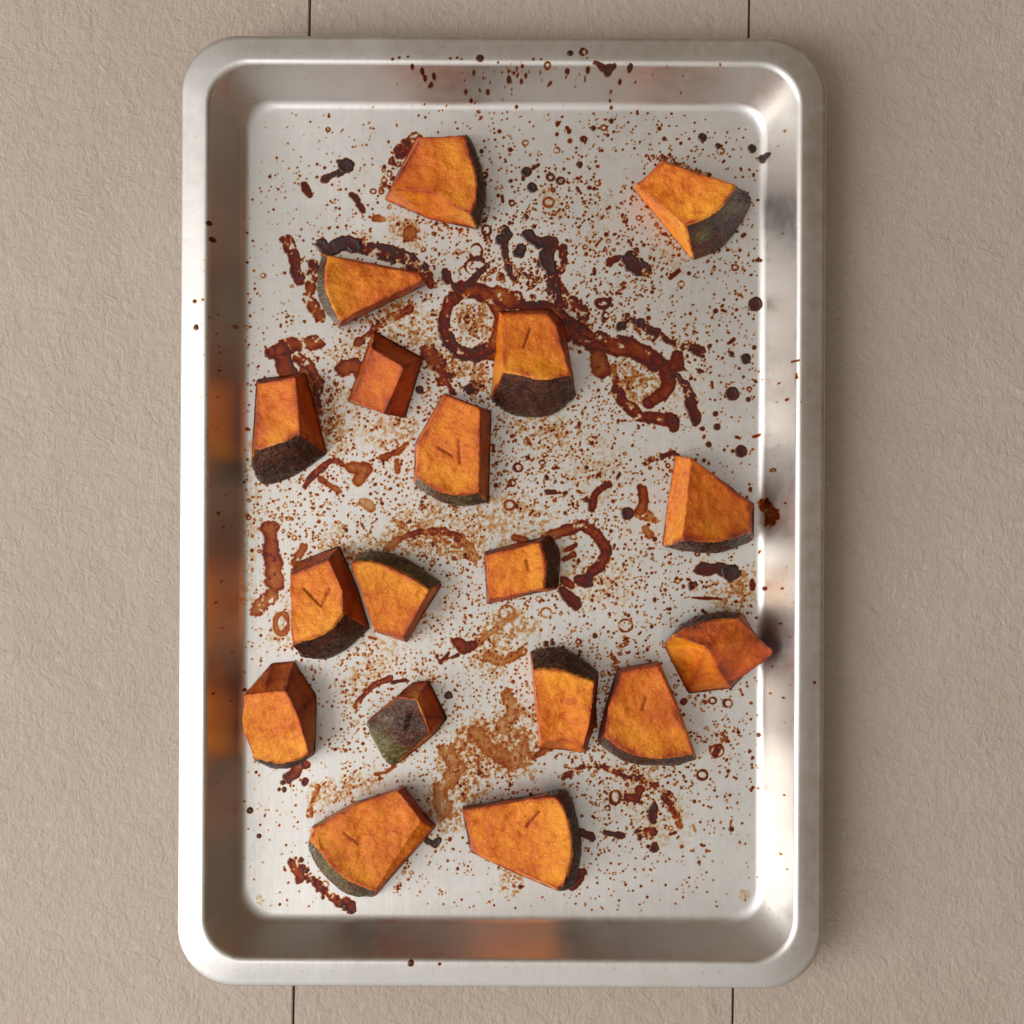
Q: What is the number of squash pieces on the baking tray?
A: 18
